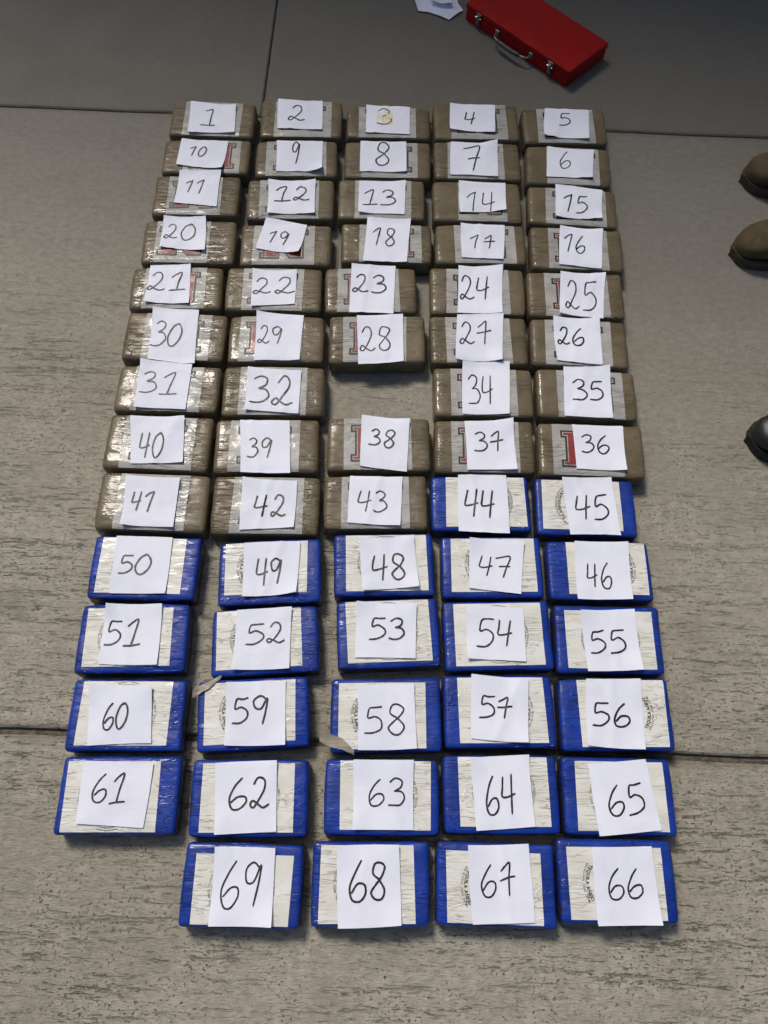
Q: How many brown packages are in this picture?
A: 42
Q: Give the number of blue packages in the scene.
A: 26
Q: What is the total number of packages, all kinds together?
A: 68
